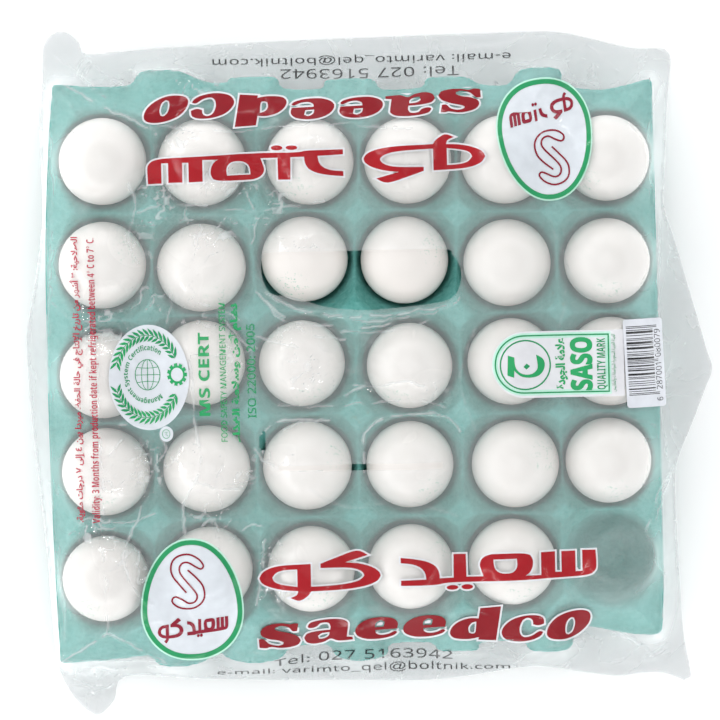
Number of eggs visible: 29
